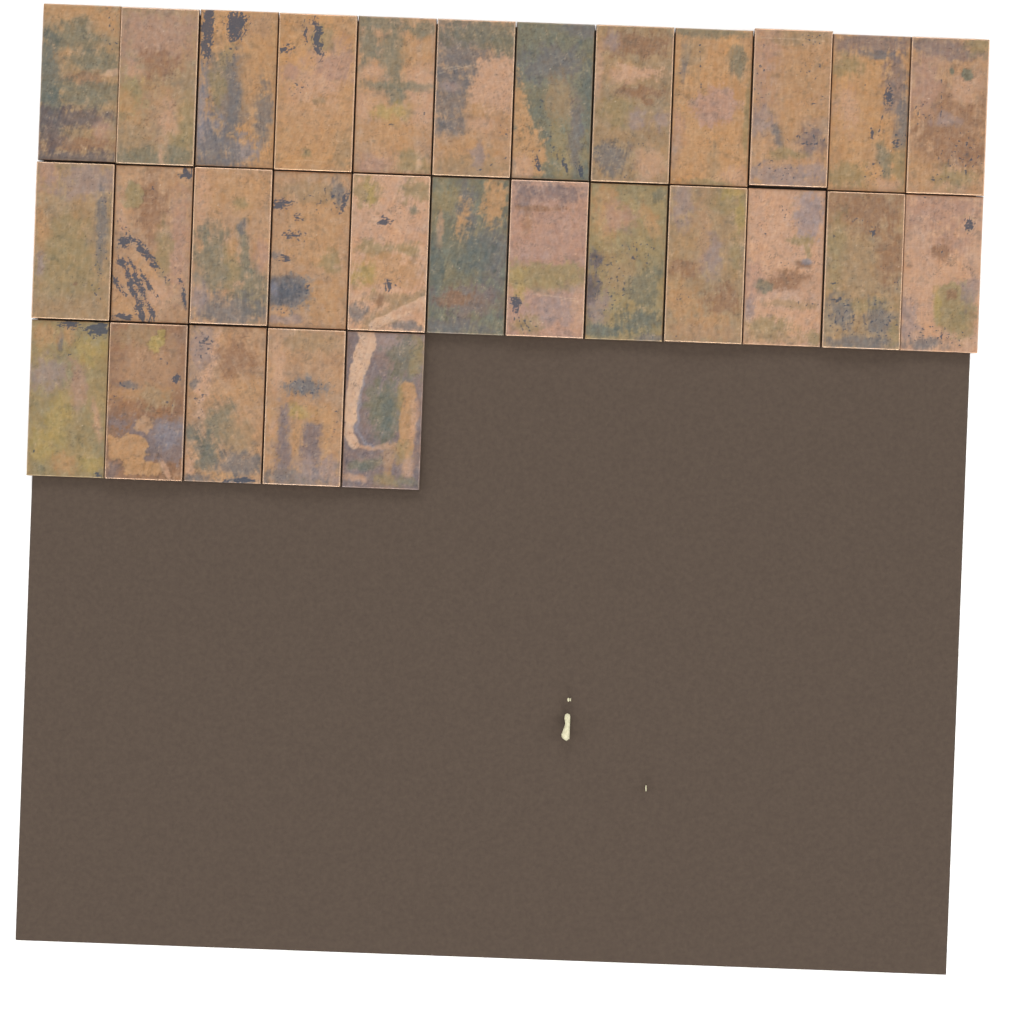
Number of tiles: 29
